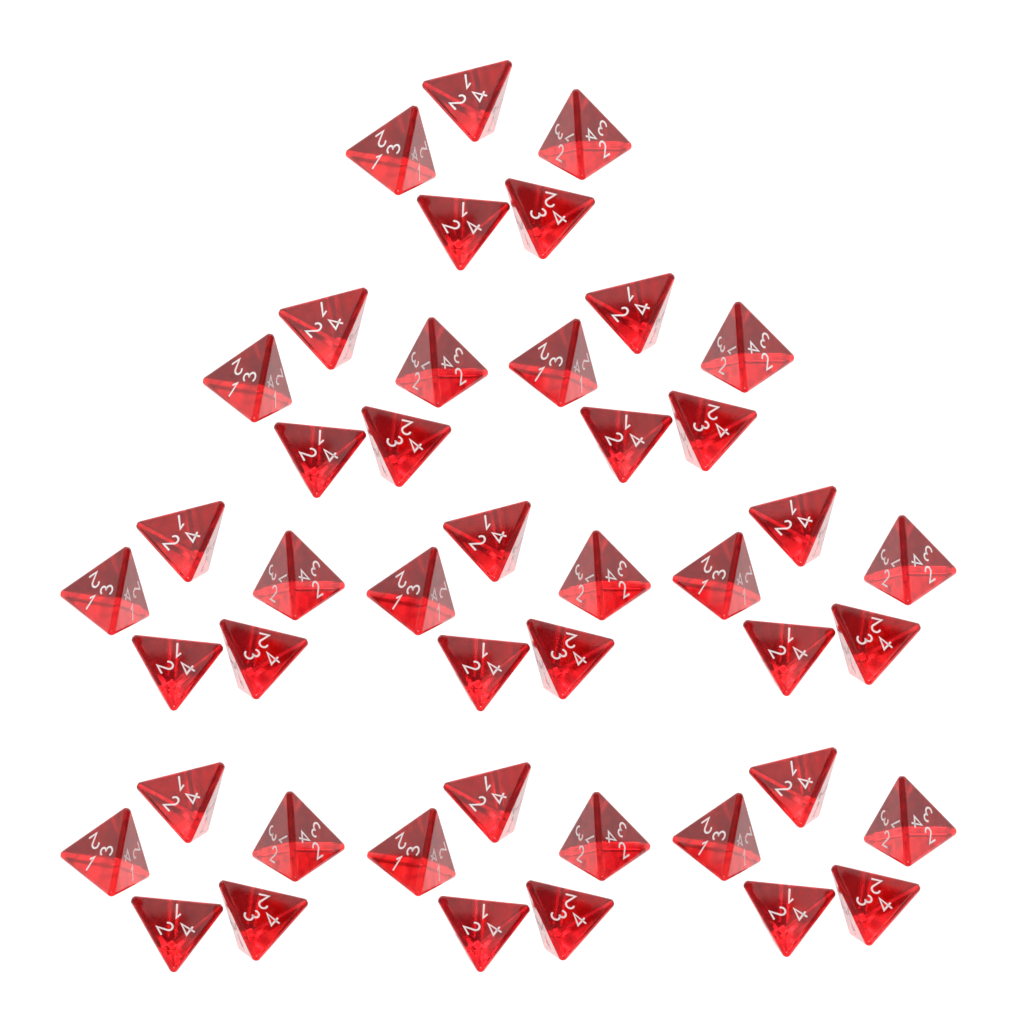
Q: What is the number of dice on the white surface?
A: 45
